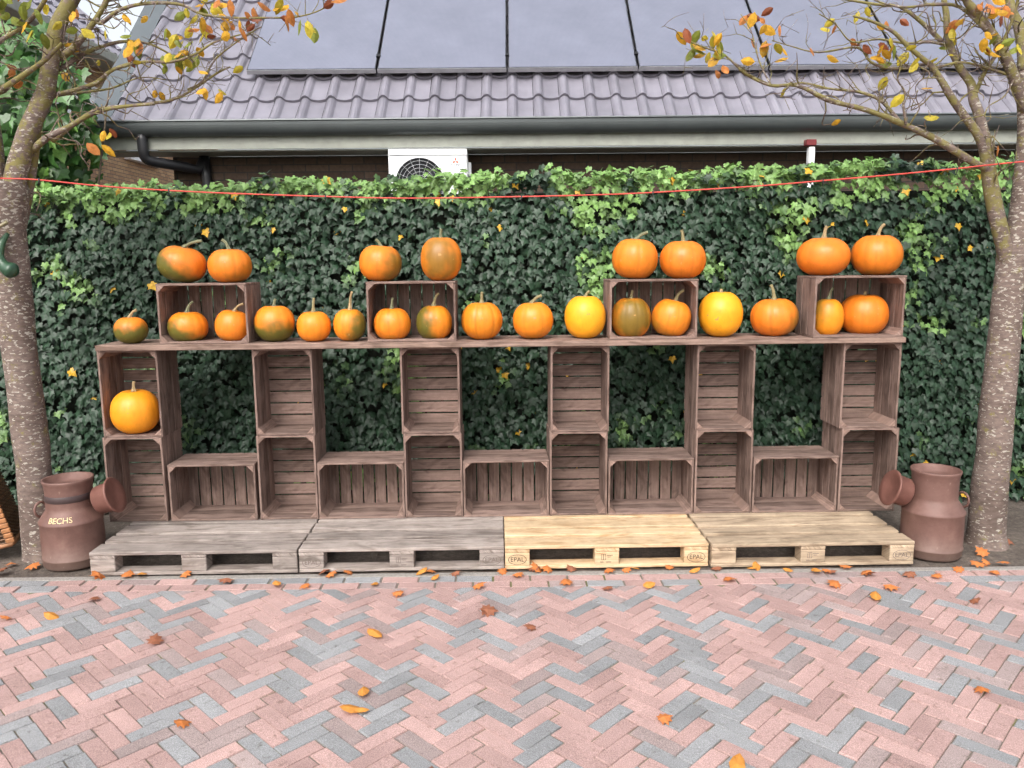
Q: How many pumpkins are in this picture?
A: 26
